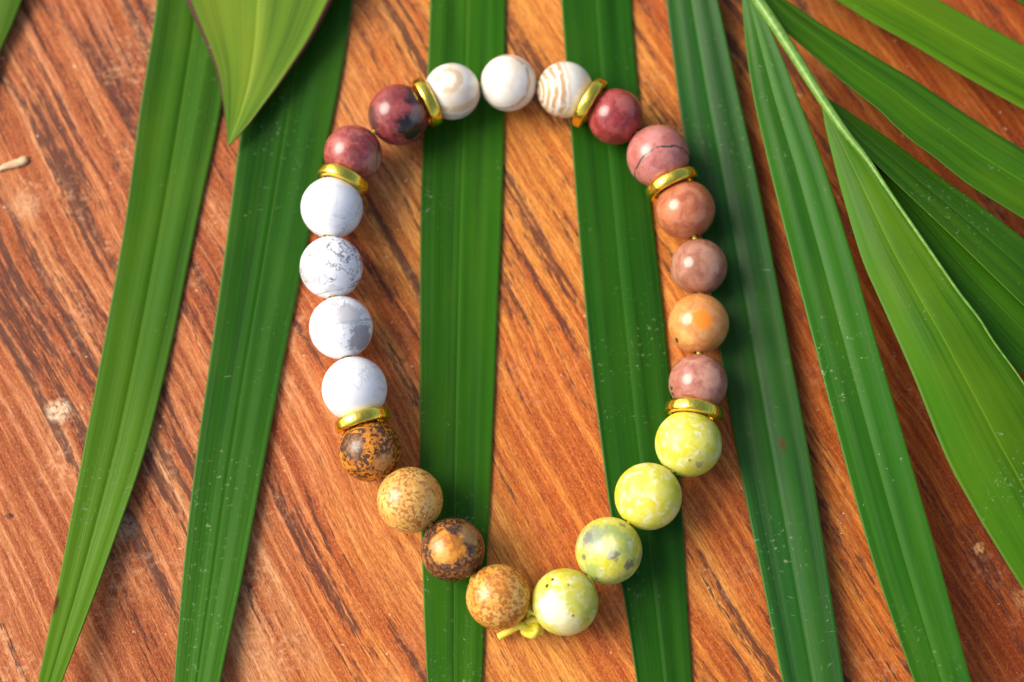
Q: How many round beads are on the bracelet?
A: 23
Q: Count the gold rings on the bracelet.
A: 6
